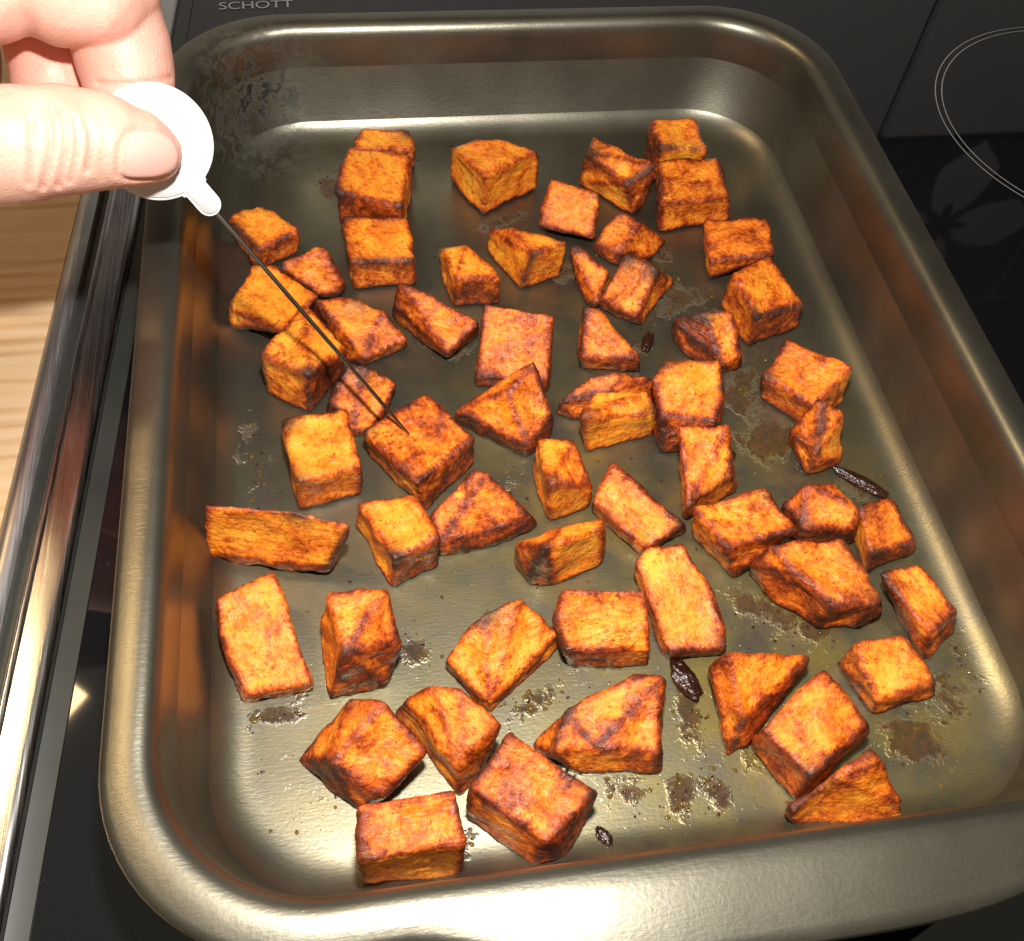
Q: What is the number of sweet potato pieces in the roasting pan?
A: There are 59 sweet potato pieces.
